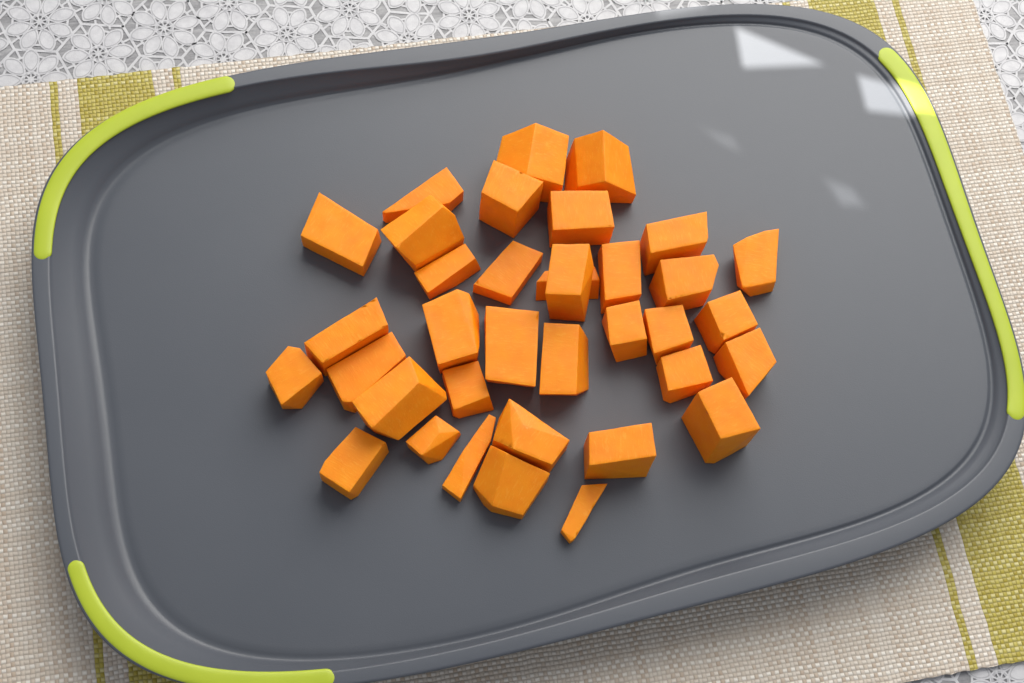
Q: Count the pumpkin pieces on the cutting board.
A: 36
